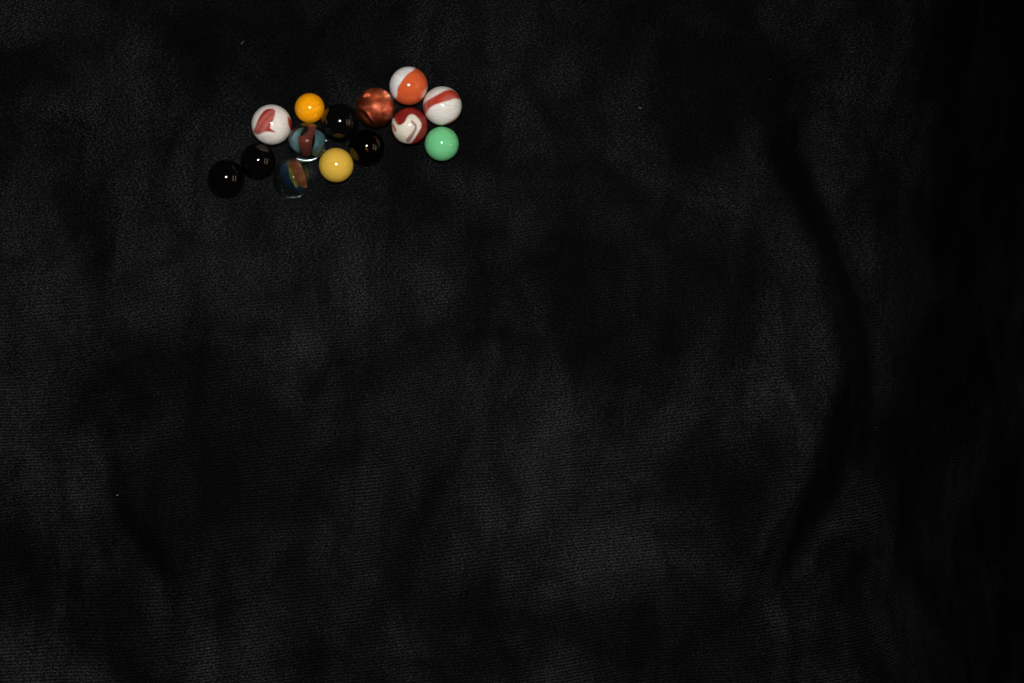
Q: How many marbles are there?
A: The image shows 14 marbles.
